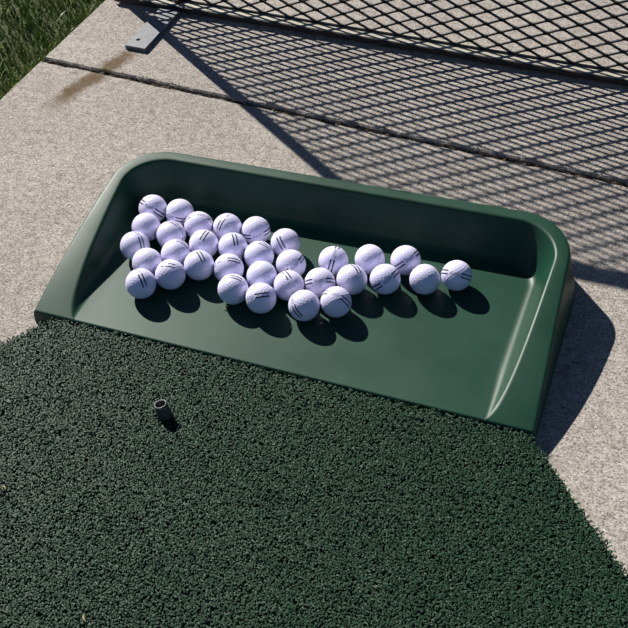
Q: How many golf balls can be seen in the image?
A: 33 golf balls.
